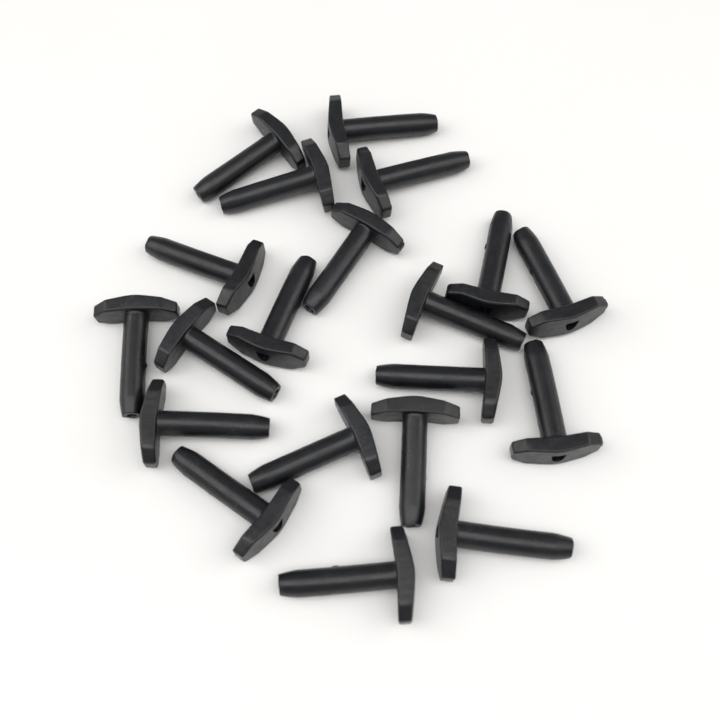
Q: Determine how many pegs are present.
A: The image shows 20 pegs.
